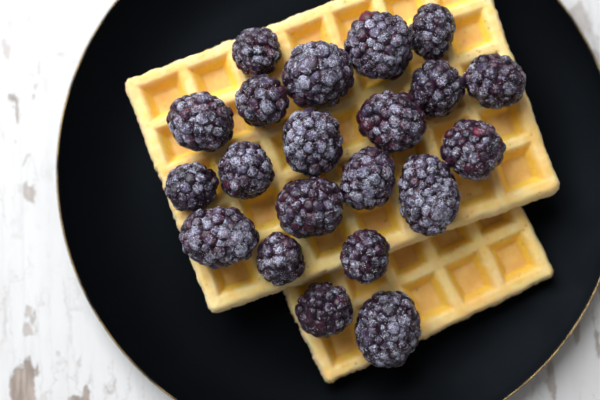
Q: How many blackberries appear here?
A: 21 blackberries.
